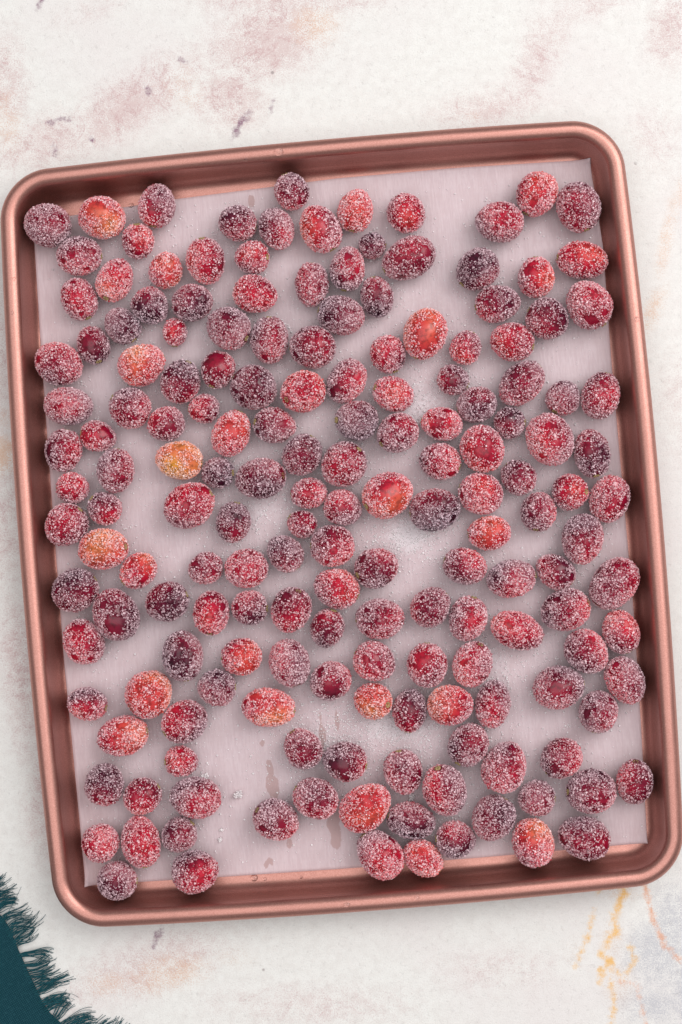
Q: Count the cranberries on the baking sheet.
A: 172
